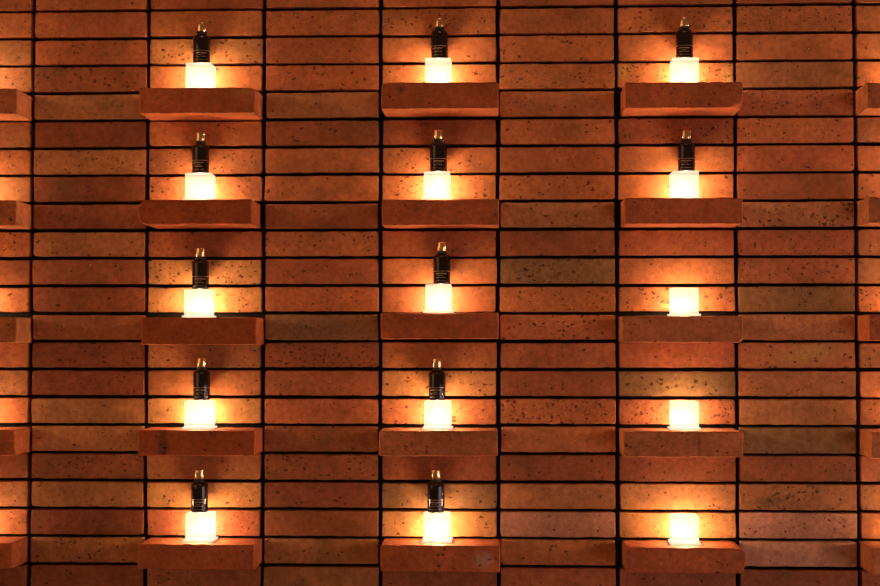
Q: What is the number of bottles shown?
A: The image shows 12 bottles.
